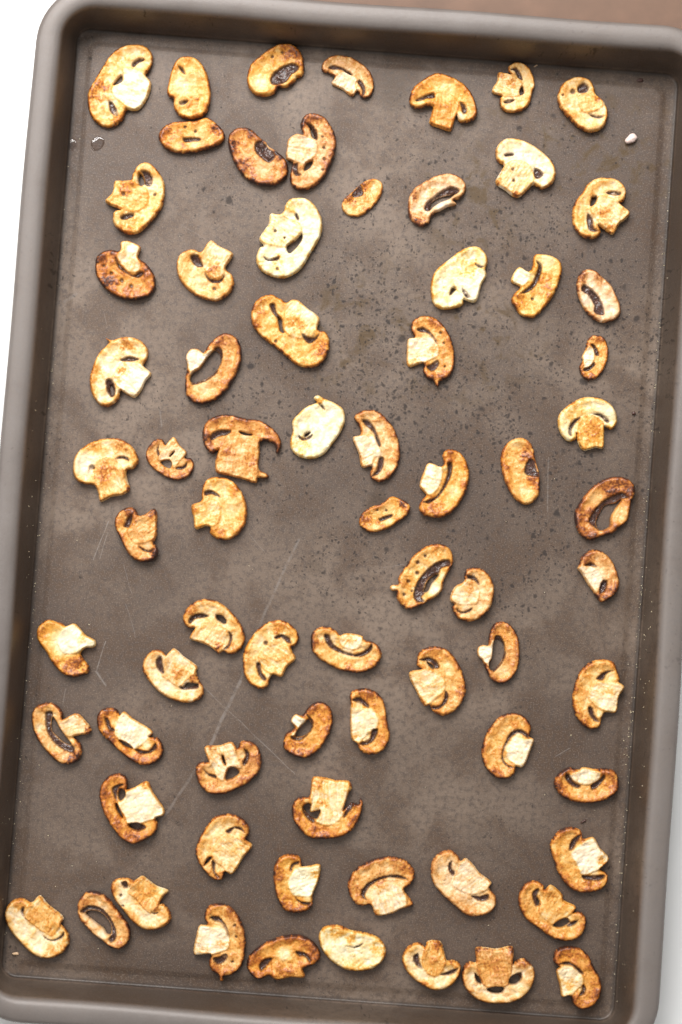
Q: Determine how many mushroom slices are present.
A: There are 73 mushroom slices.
